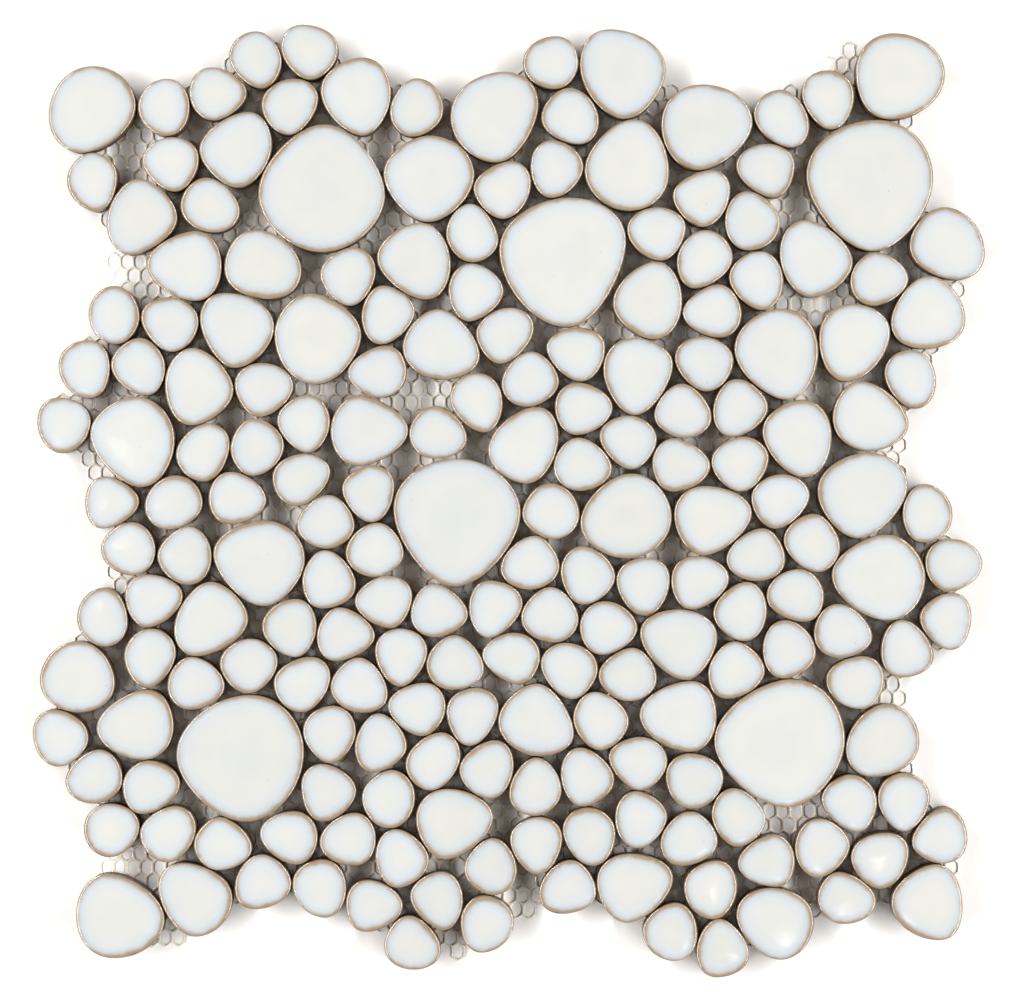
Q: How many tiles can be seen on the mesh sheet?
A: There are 196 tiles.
